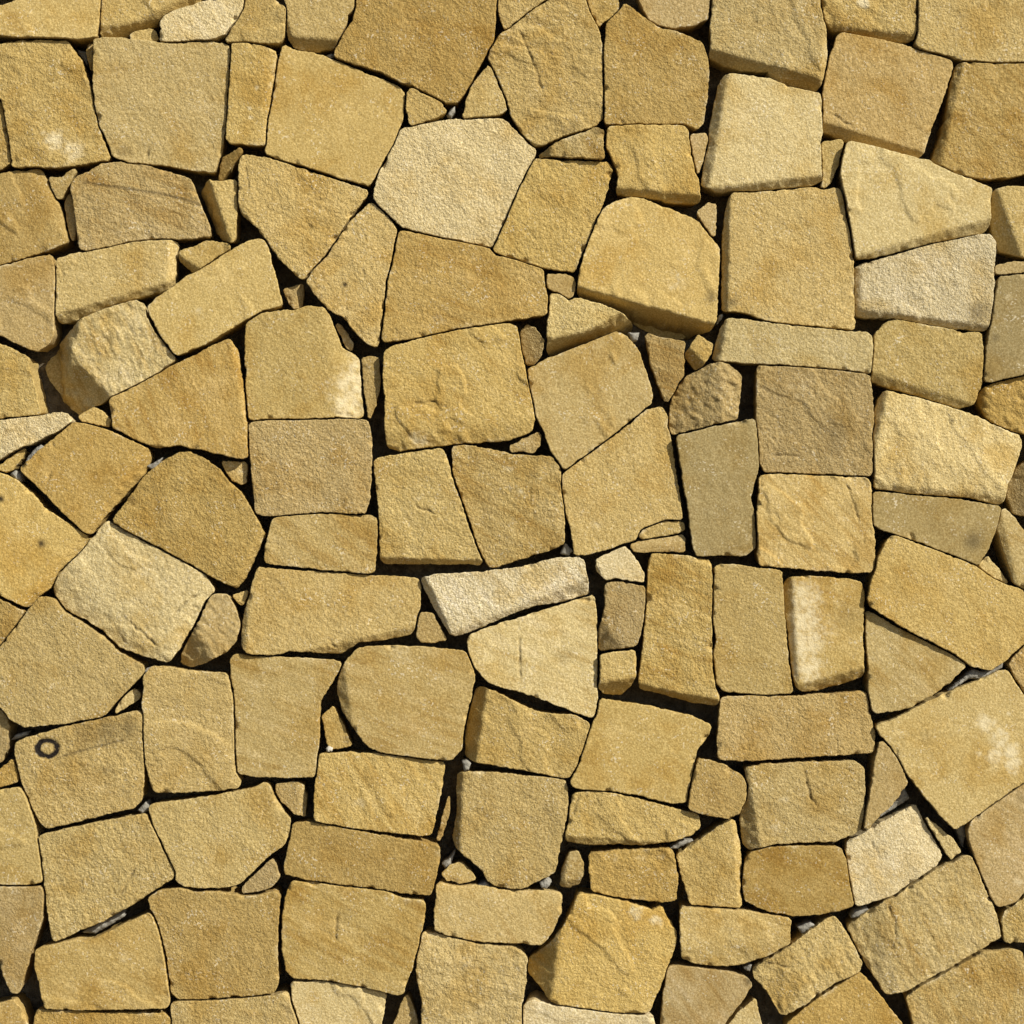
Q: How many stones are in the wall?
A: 166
